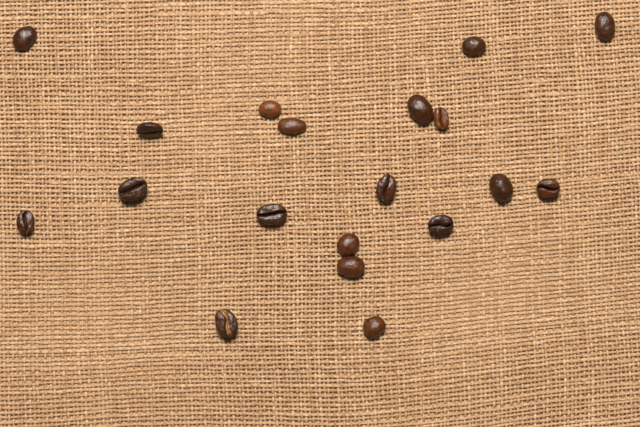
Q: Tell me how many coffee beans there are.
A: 19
